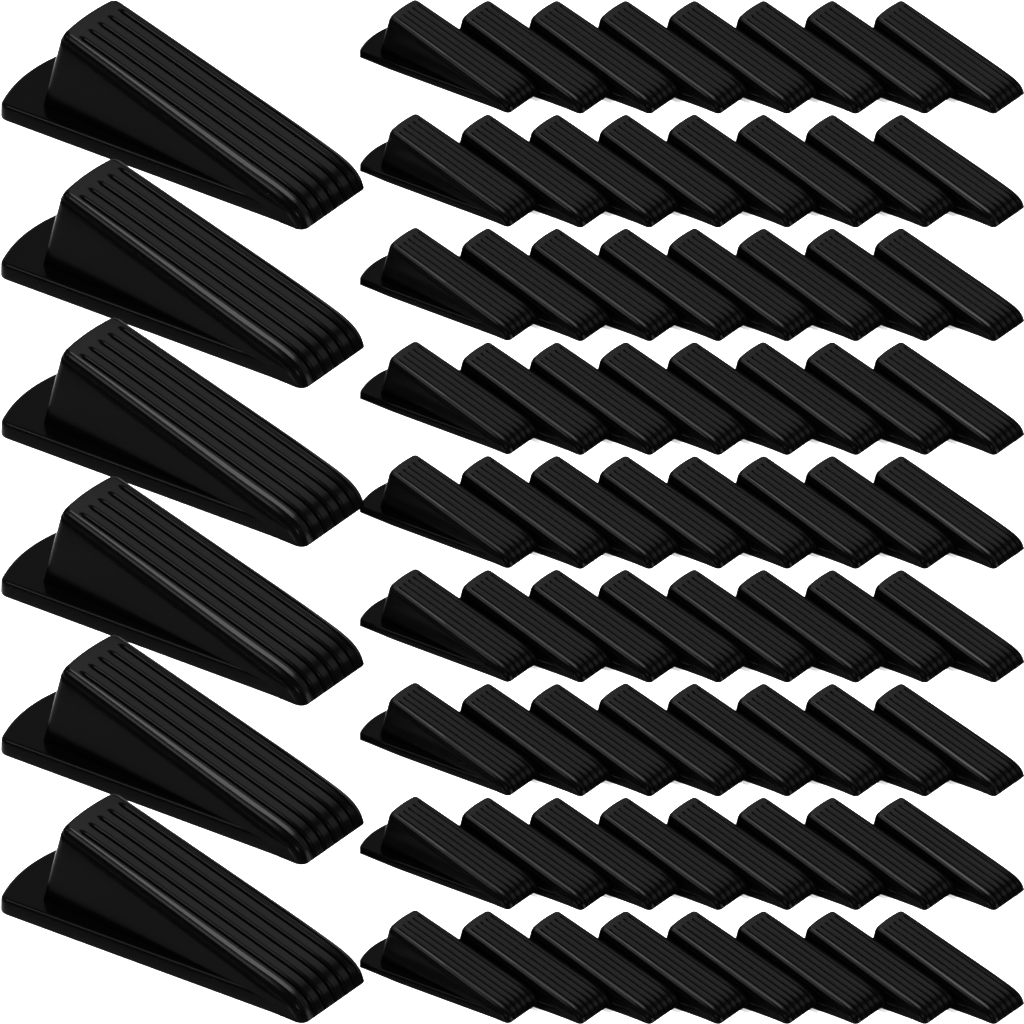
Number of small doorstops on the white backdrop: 72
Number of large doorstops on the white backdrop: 6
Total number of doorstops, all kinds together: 78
